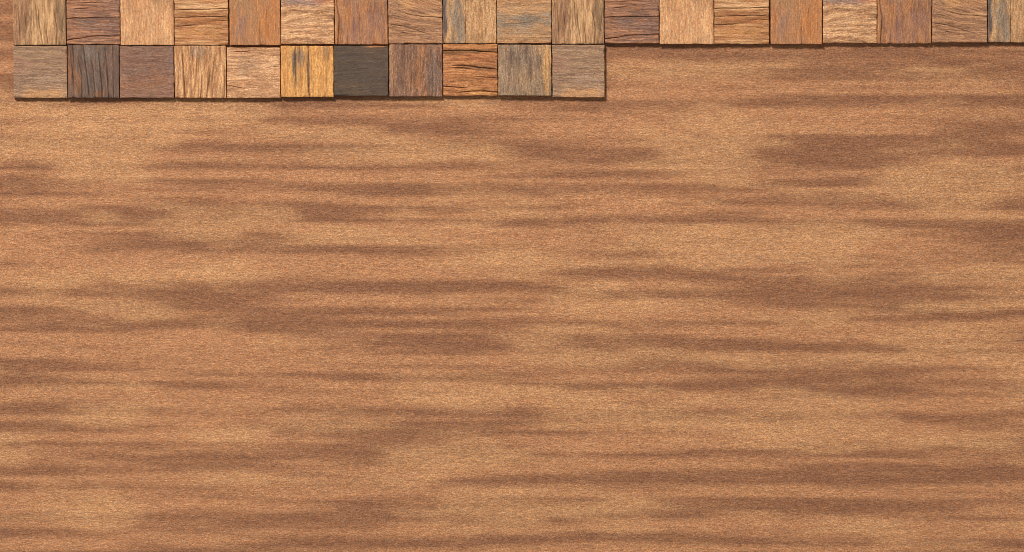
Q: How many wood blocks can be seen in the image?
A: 30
